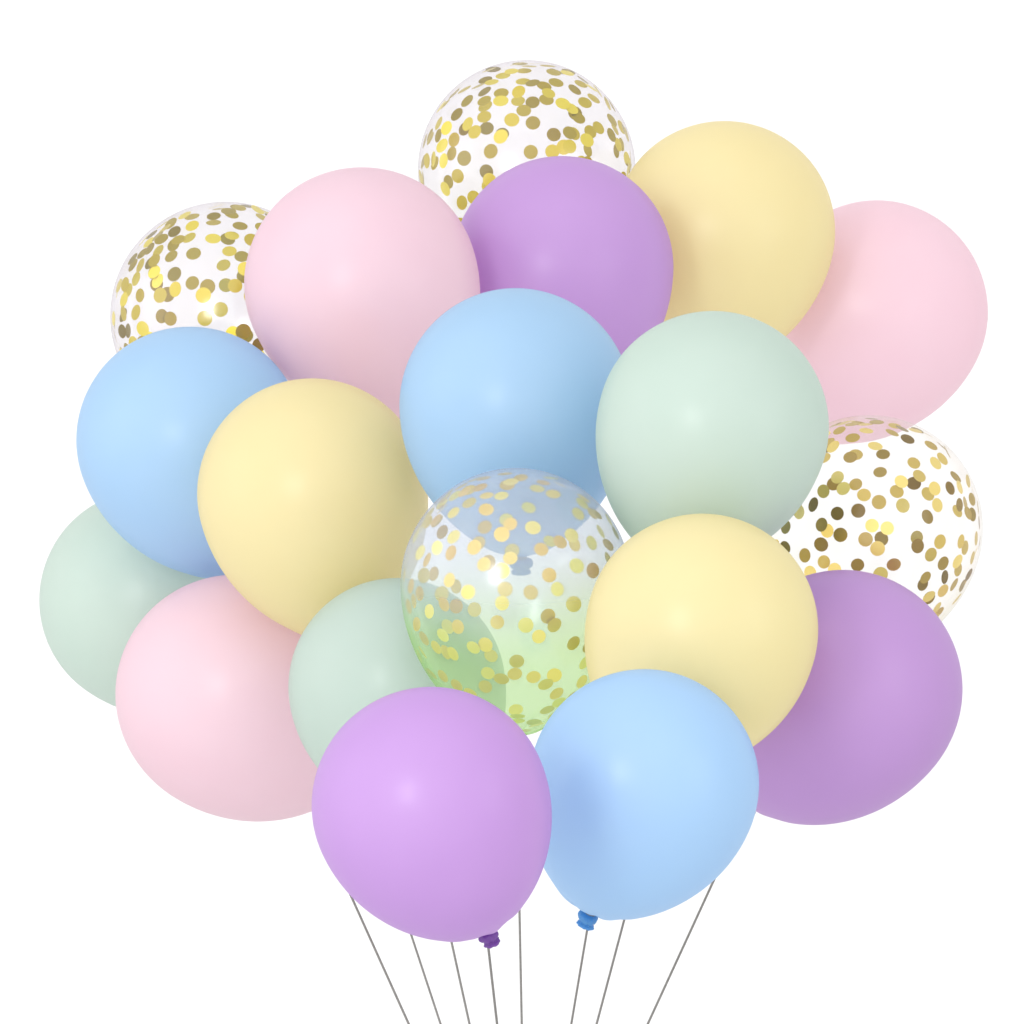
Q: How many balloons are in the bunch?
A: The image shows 19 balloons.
